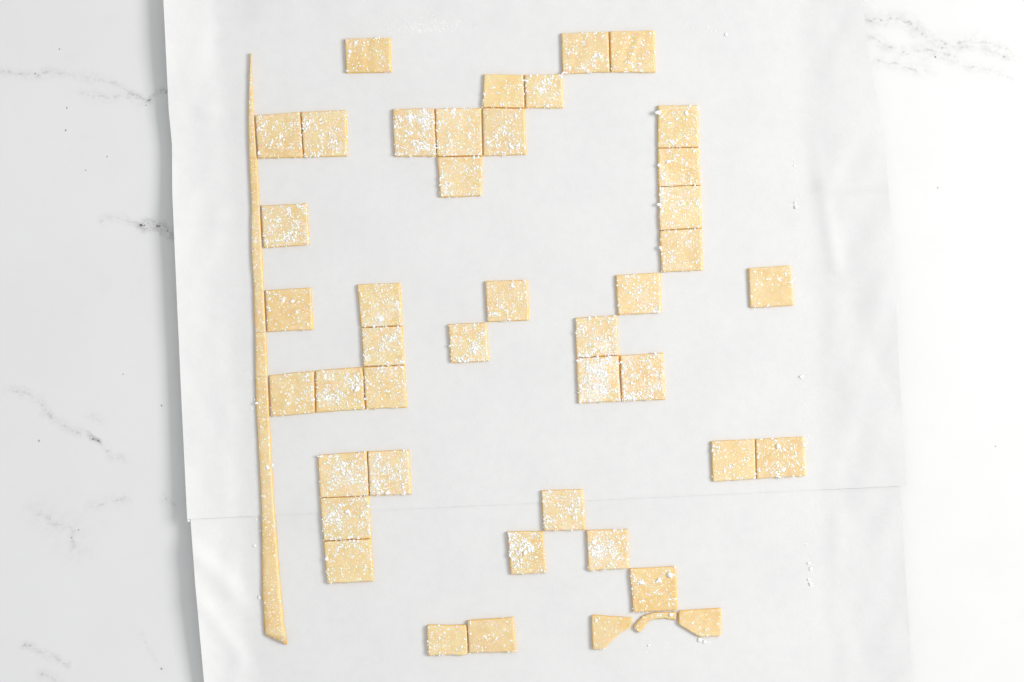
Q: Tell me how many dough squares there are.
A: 43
